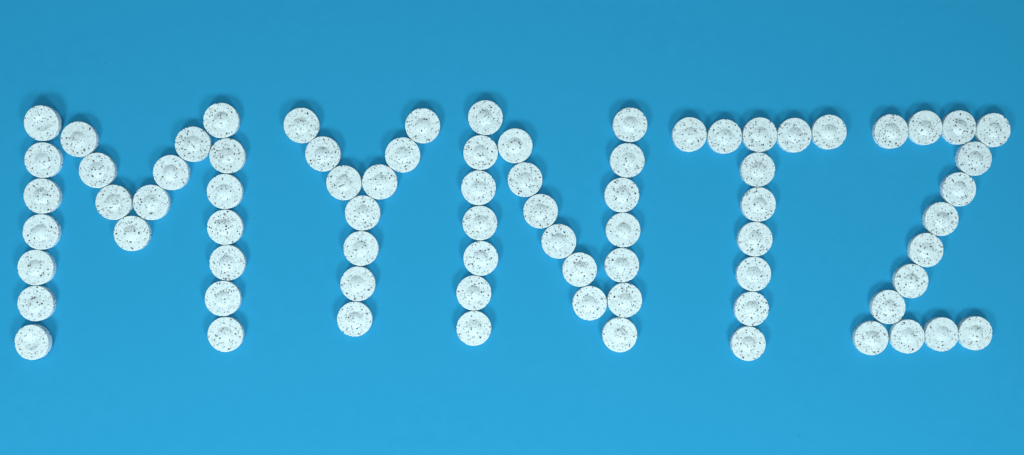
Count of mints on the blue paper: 76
